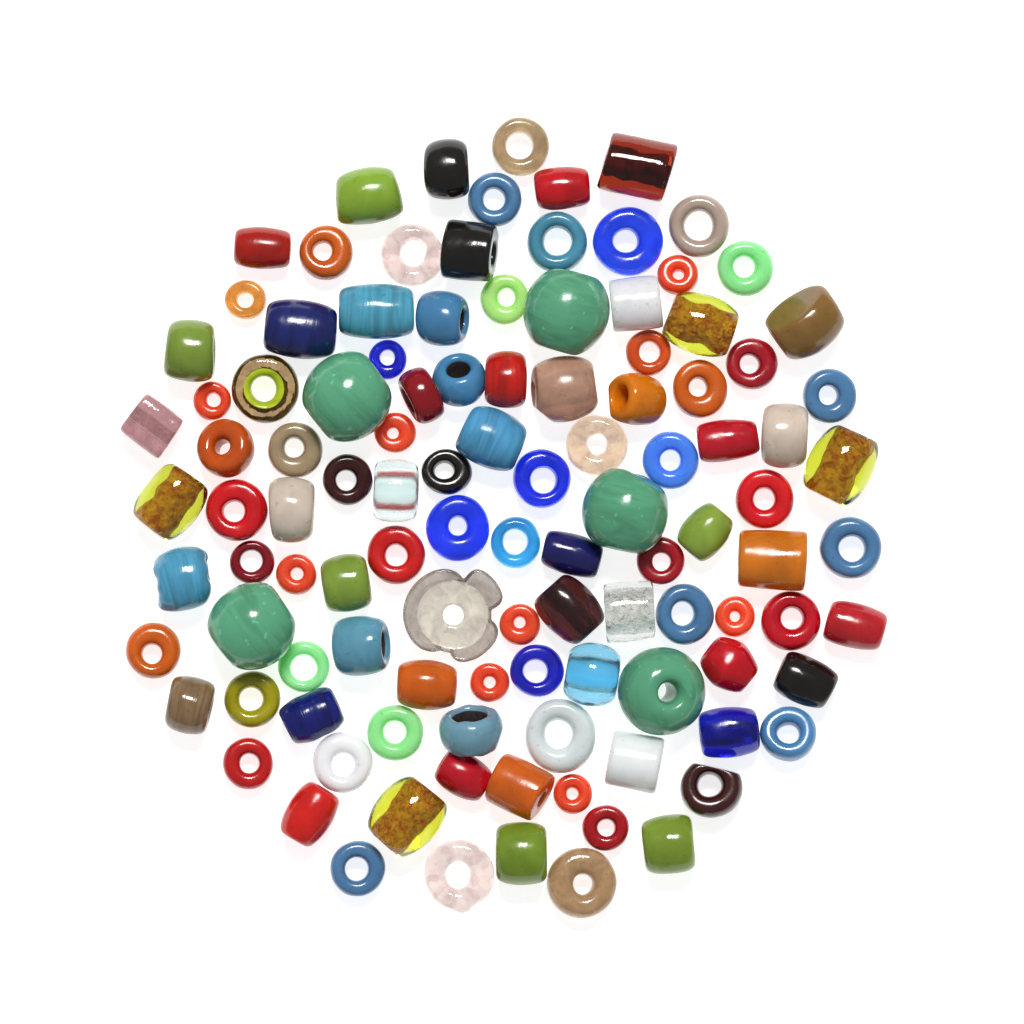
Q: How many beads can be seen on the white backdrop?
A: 111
